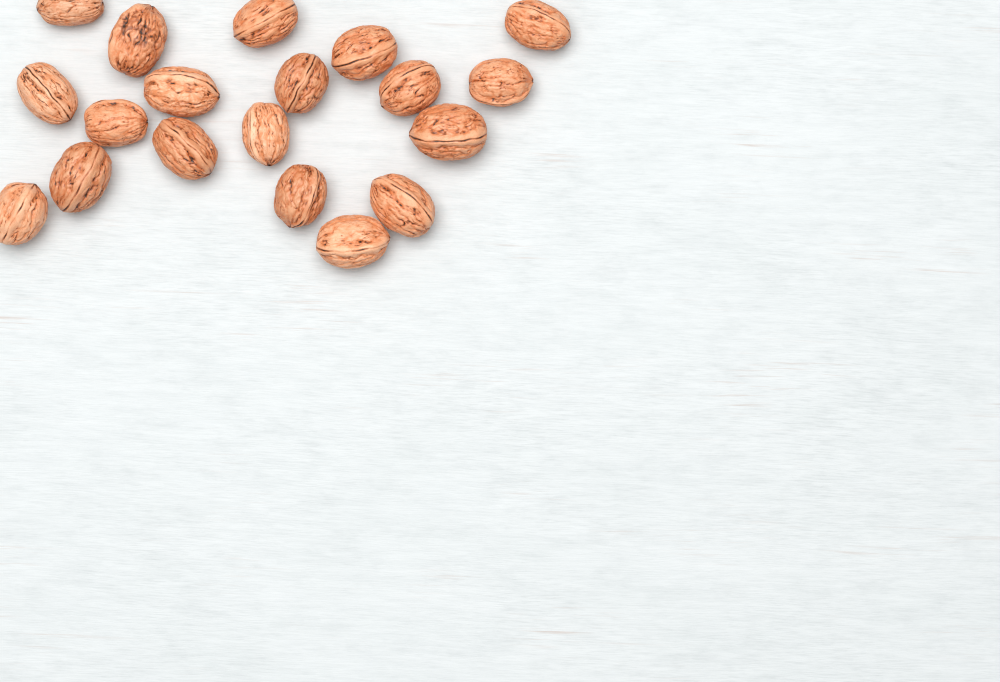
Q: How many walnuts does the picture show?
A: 19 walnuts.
